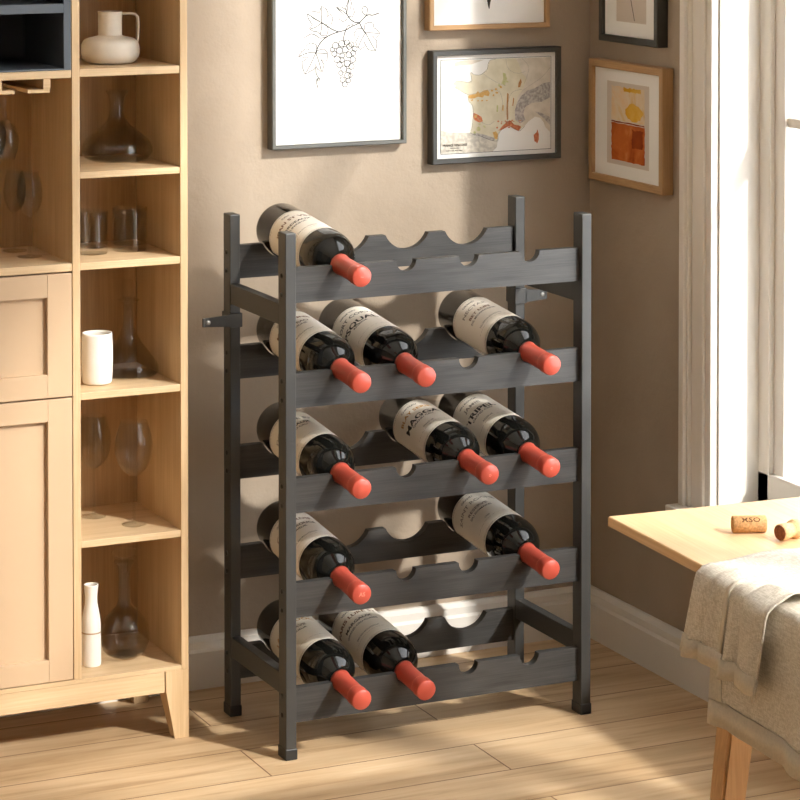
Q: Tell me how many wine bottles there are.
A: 11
